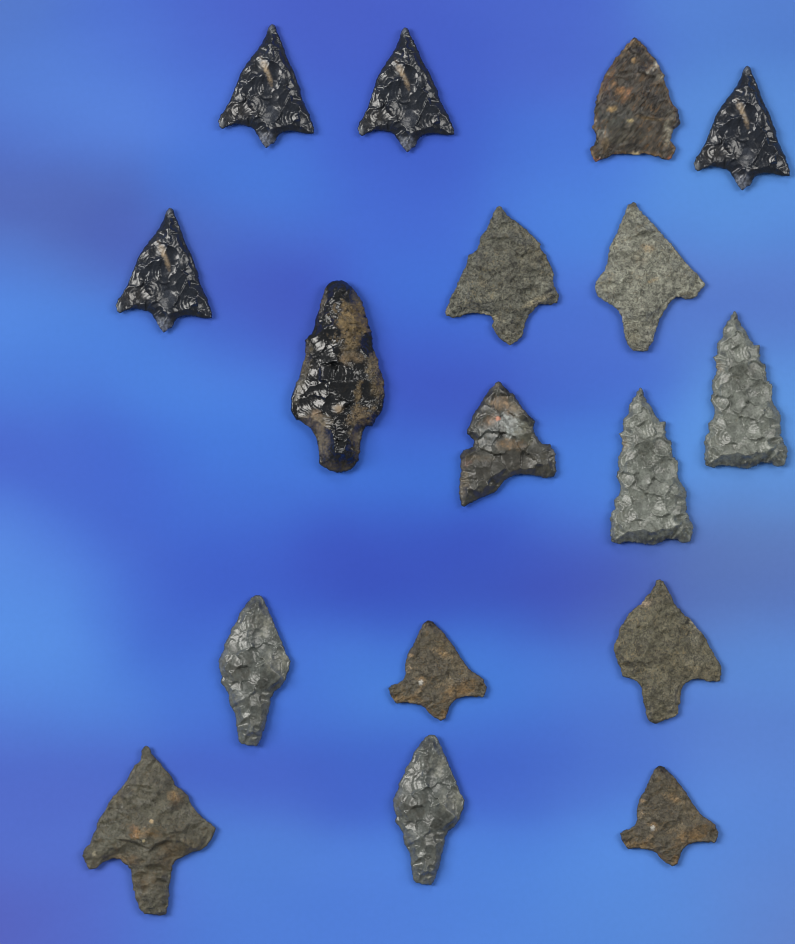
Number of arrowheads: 17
